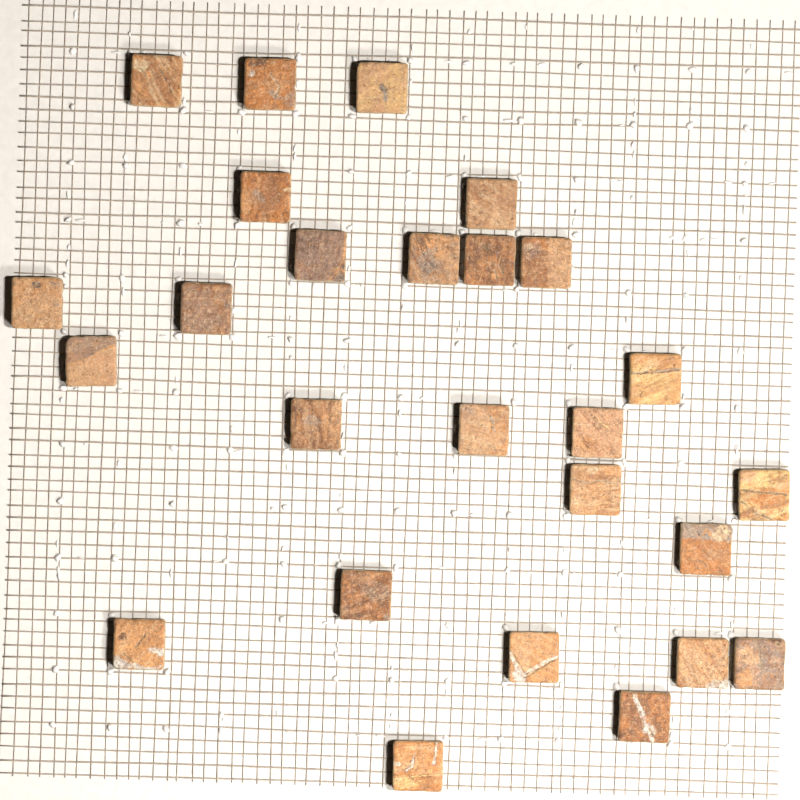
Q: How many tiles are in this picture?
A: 26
